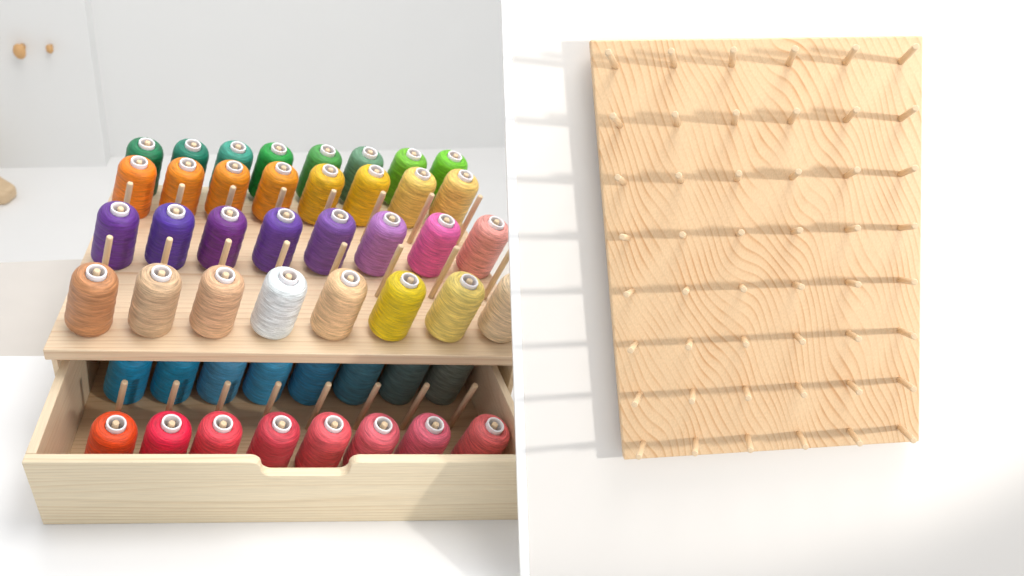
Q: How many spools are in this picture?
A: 48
